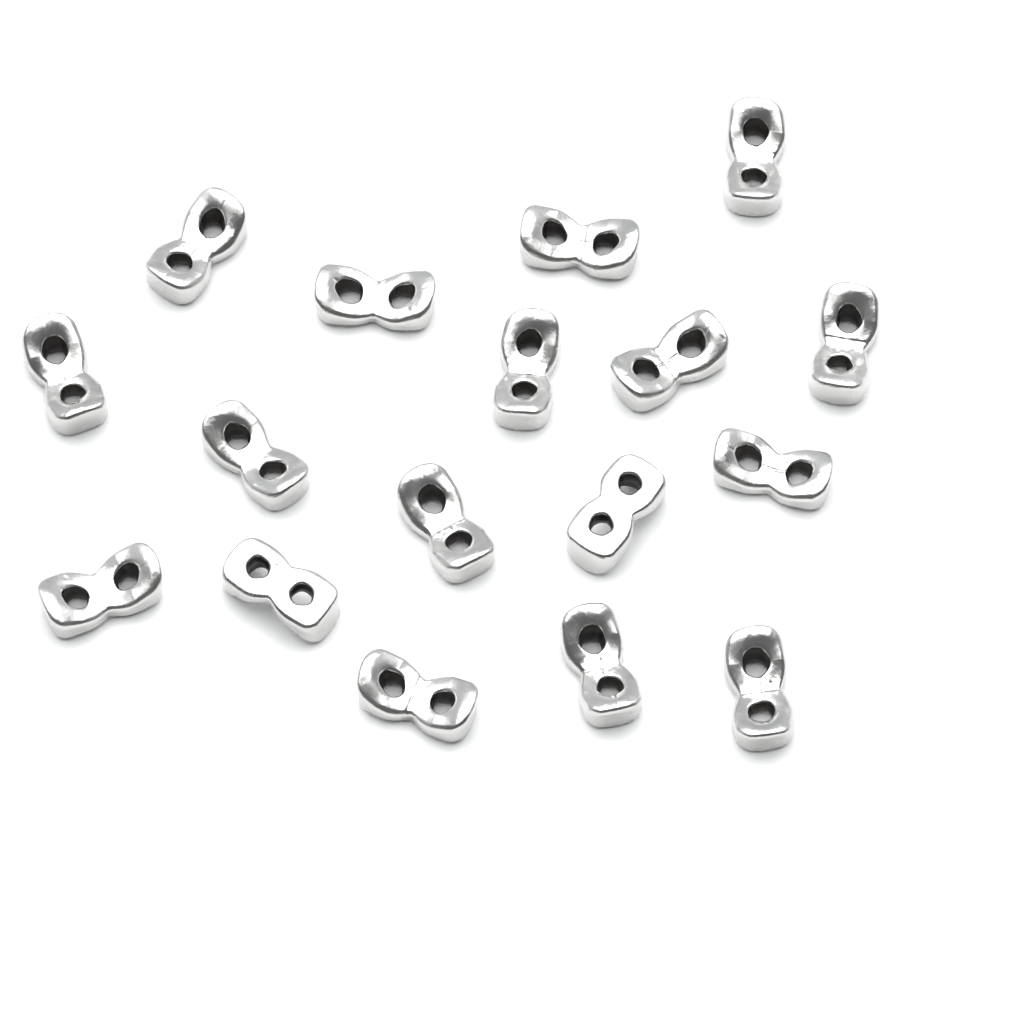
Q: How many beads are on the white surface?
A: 17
